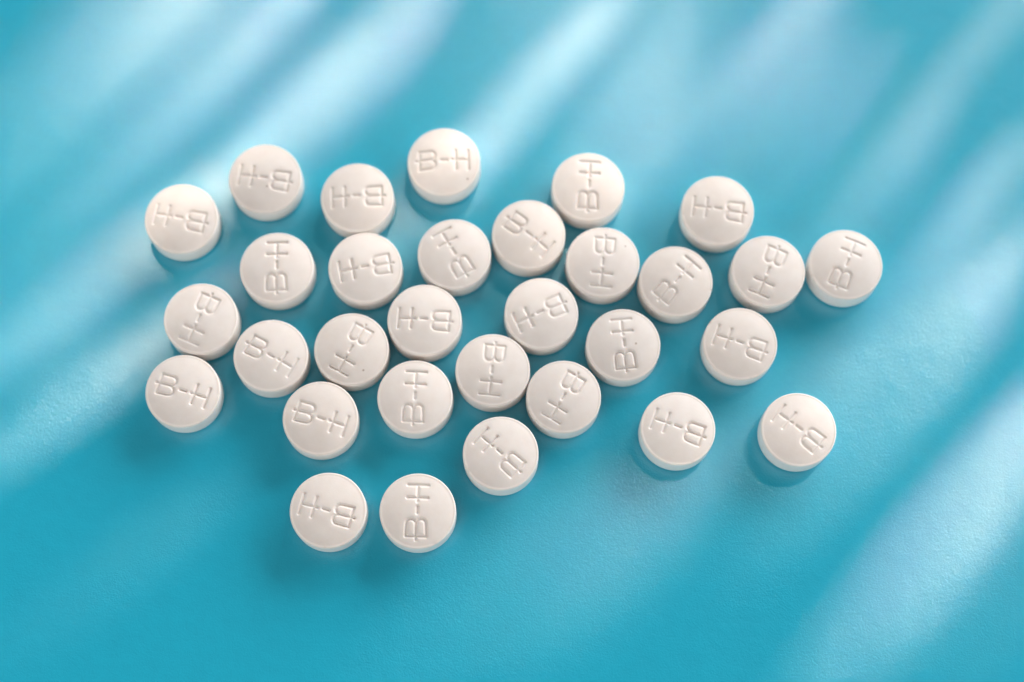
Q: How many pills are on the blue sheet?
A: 31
